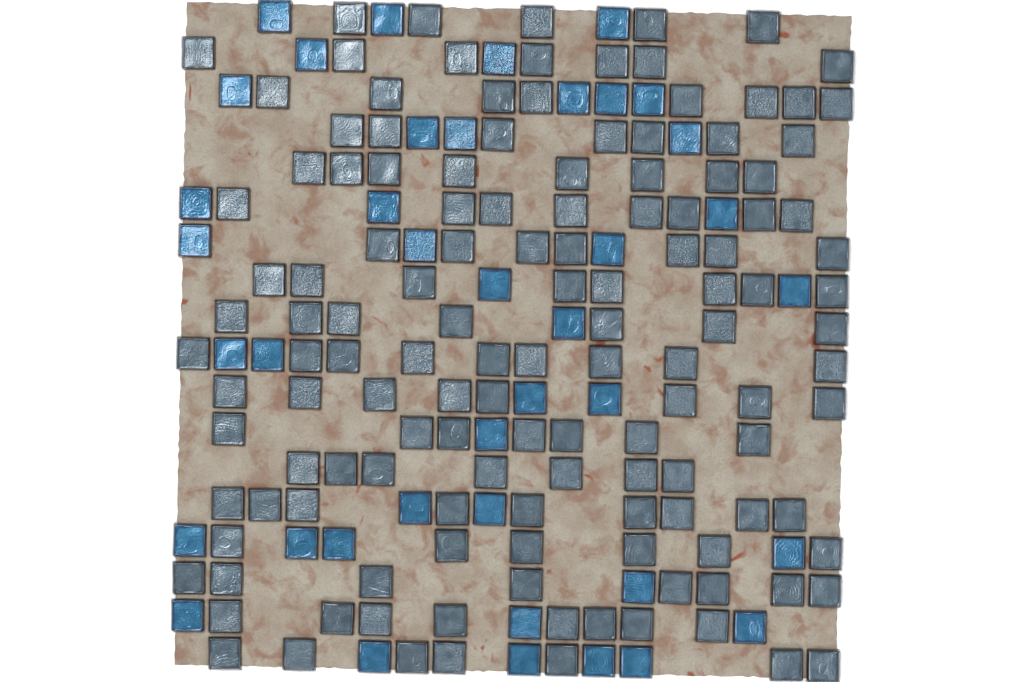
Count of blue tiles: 40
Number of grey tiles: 134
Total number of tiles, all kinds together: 174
